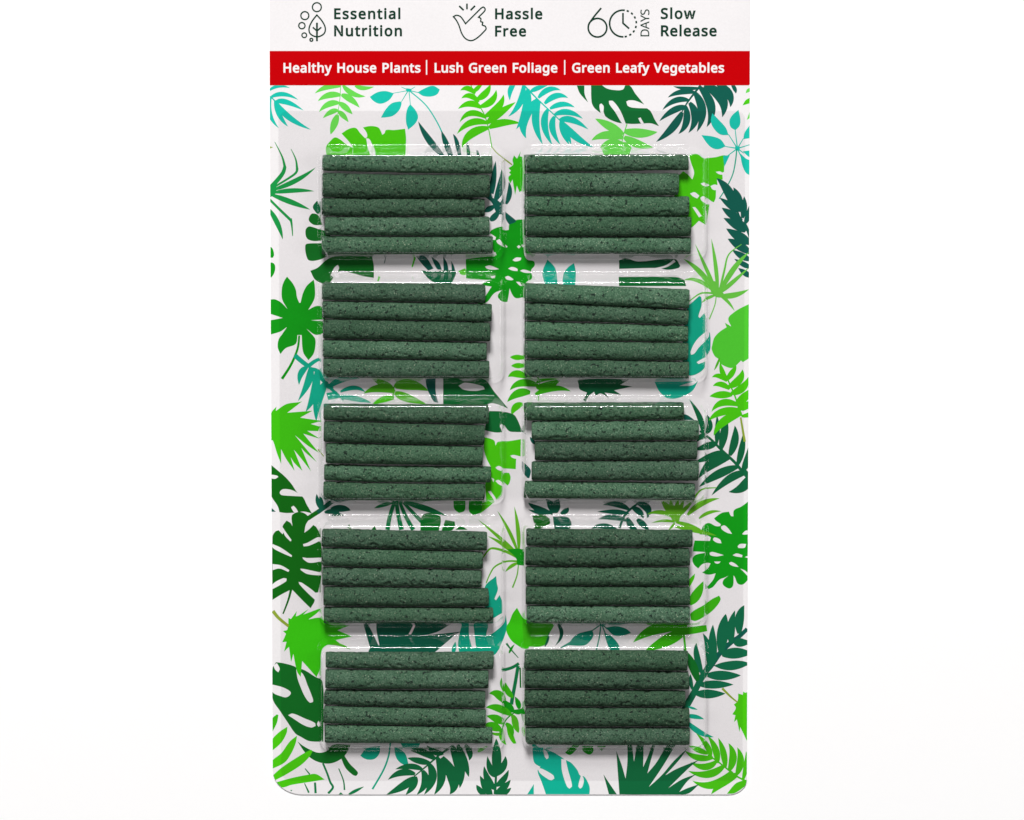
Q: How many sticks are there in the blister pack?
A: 50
